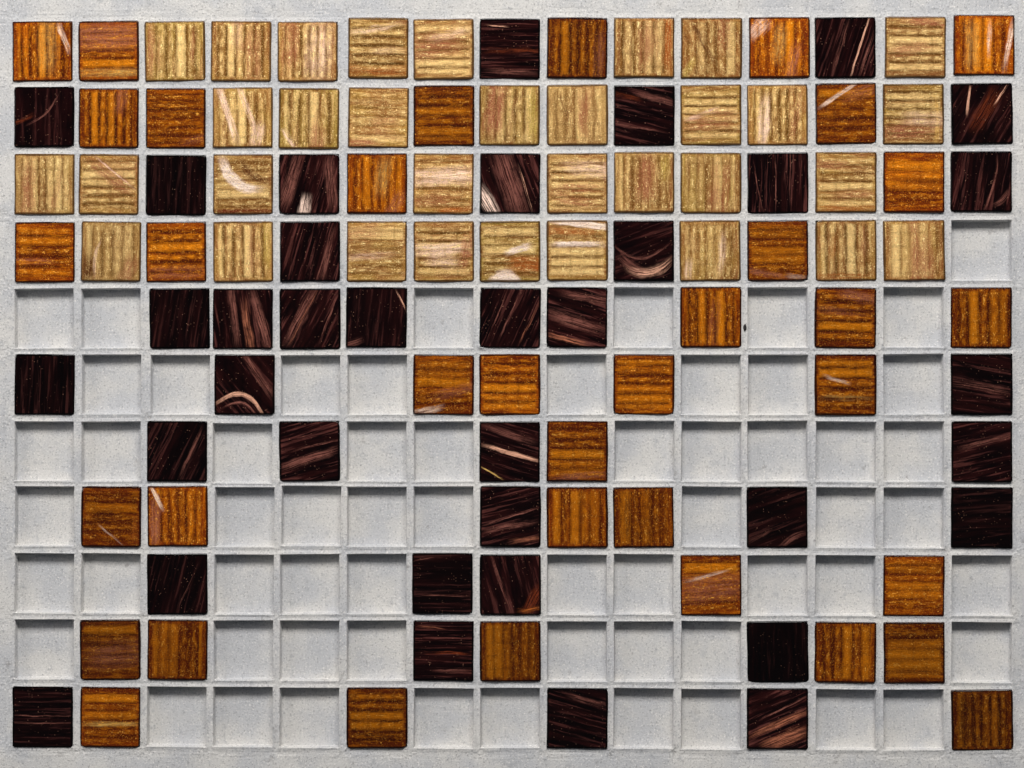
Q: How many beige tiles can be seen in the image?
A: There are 33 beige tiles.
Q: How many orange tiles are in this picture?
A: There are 36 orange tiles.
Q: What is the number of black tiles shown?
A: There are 36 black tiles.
